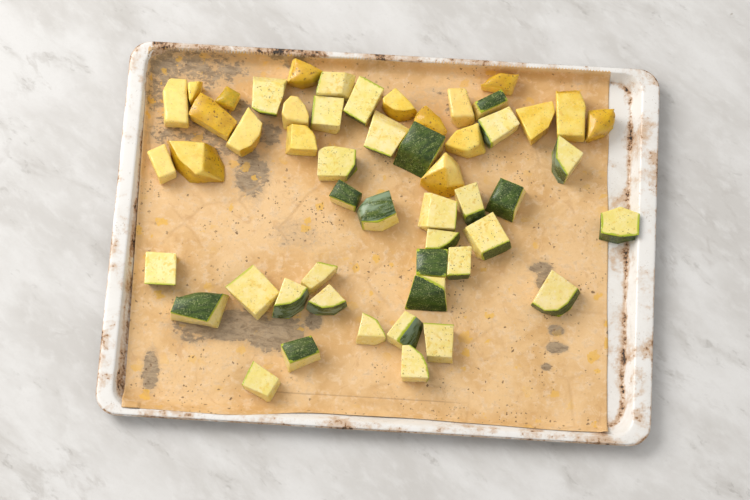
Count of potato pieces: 19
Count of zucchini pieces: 34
